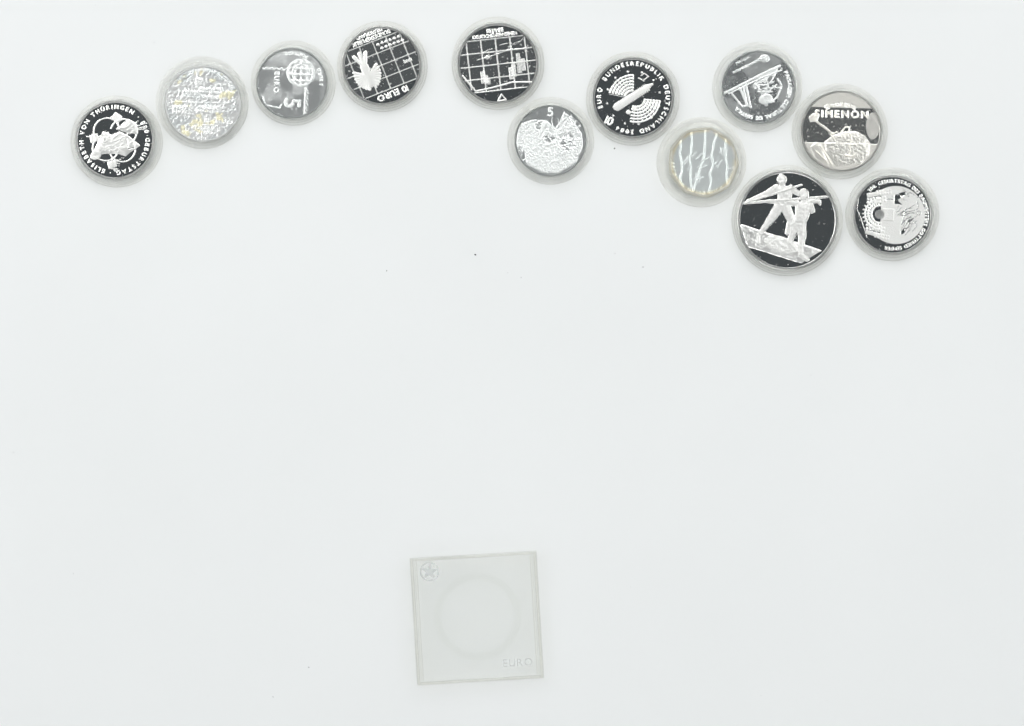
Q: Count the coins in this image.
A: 12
